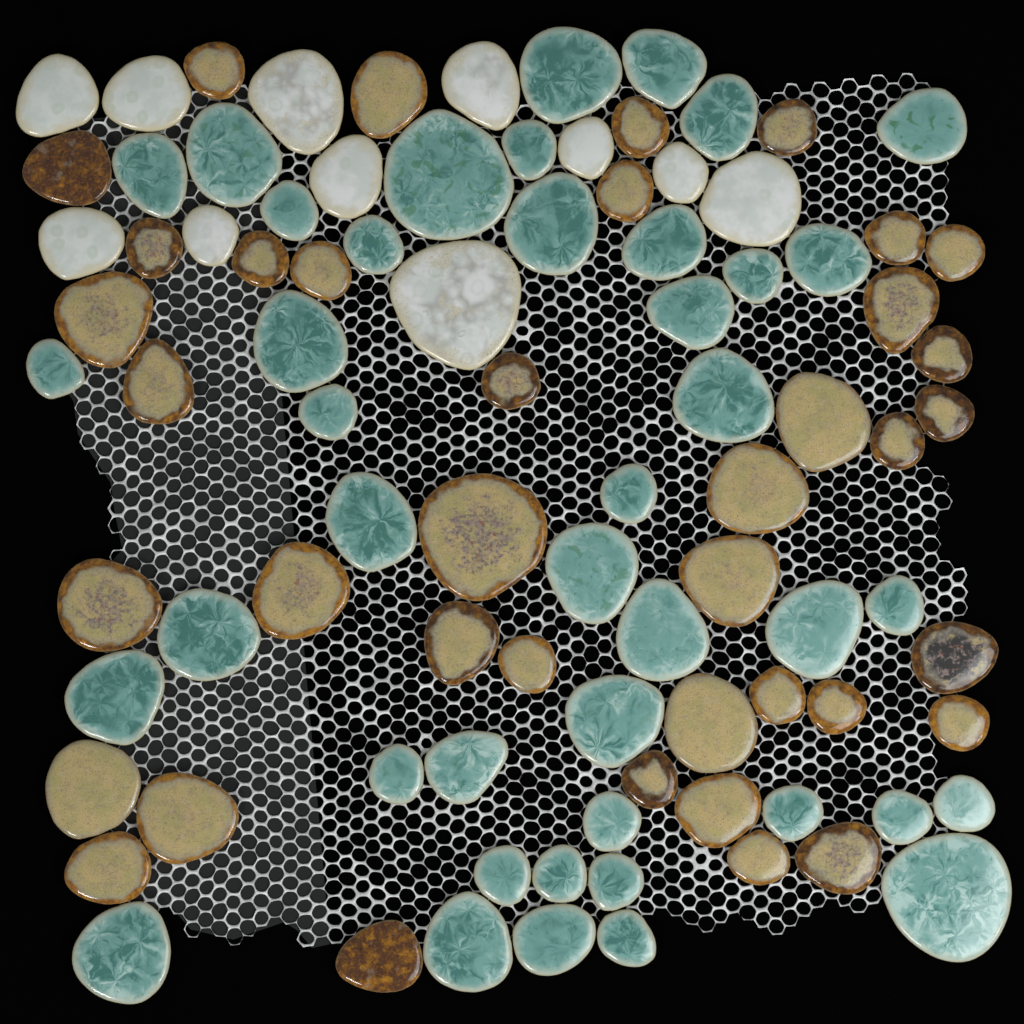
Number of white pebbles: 11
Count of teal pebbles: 42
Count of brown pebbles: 39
